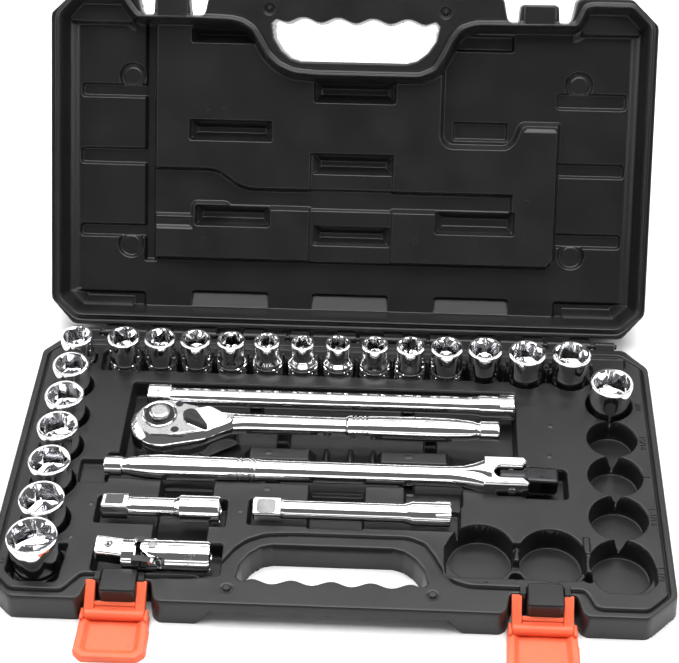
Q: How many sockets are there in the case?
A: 21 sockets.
